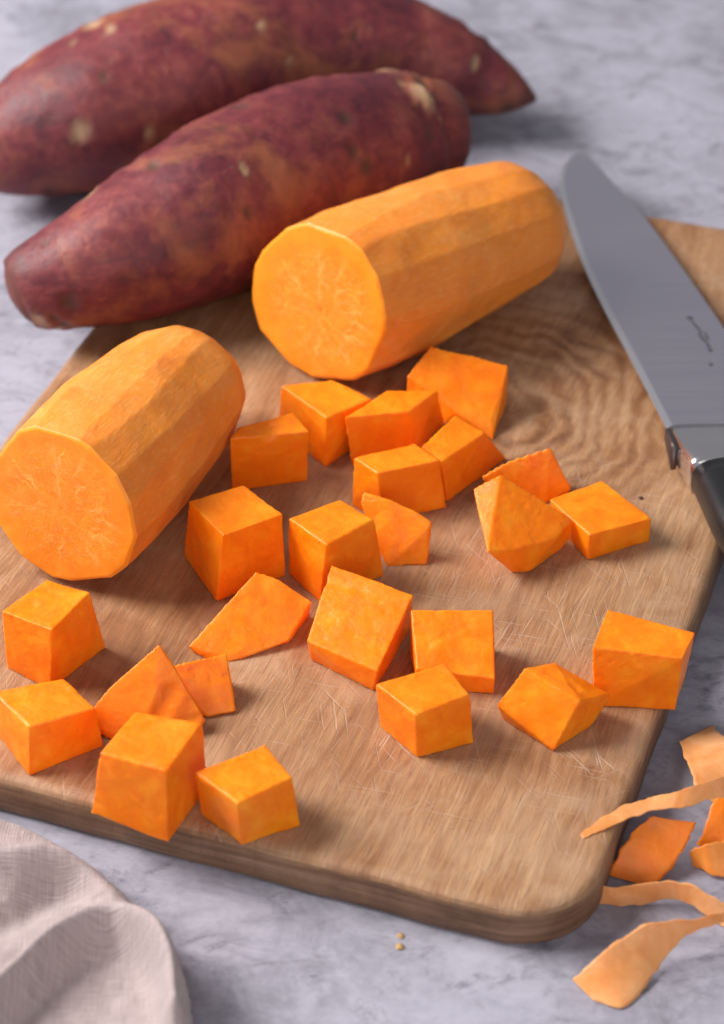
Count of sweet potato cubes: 24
